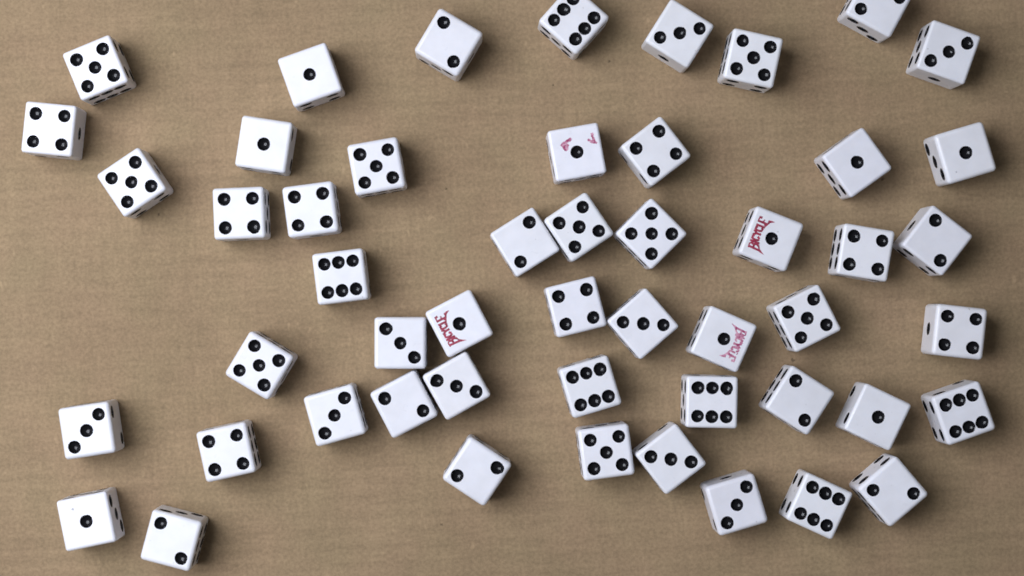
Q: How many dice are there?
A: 51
